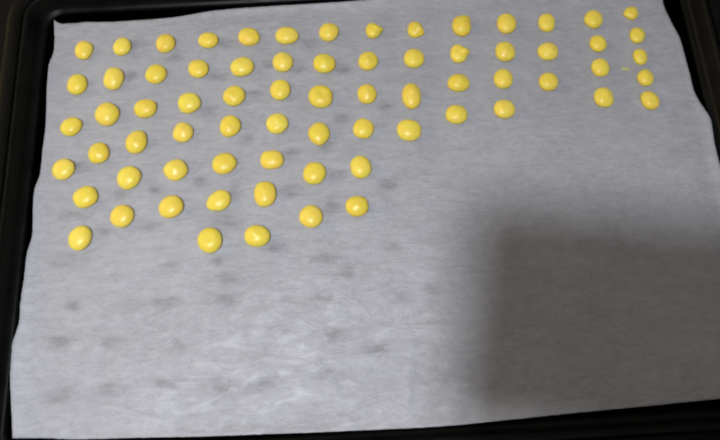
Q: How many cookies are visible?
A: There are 72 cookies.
